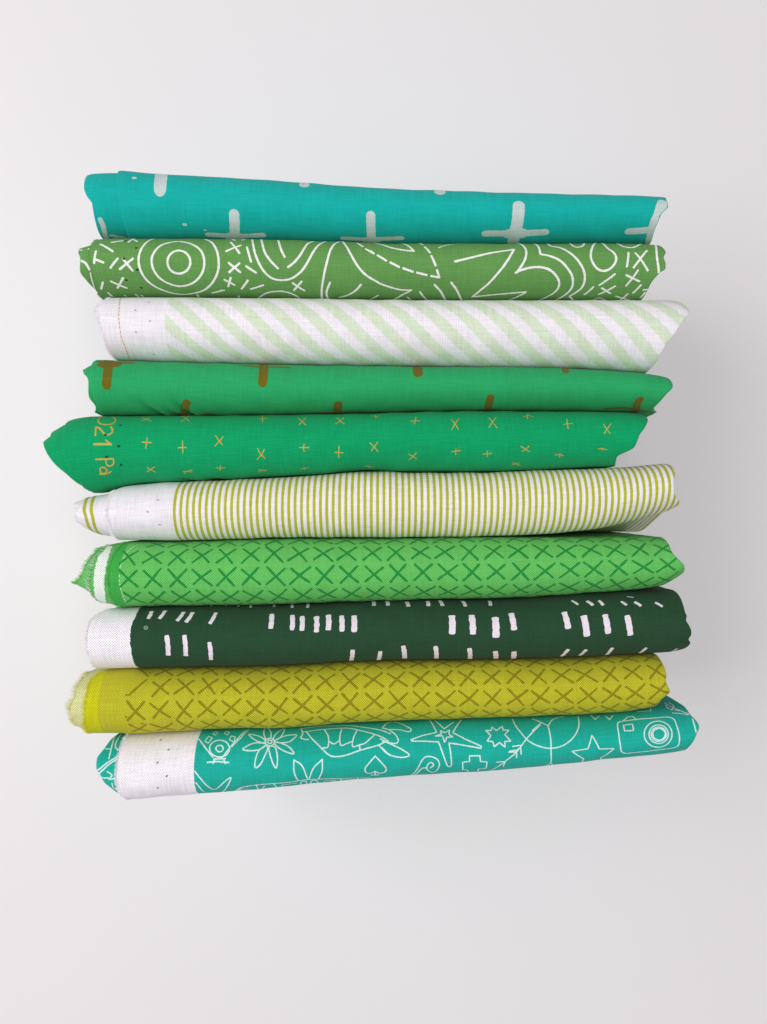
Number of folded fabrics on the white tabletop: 10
